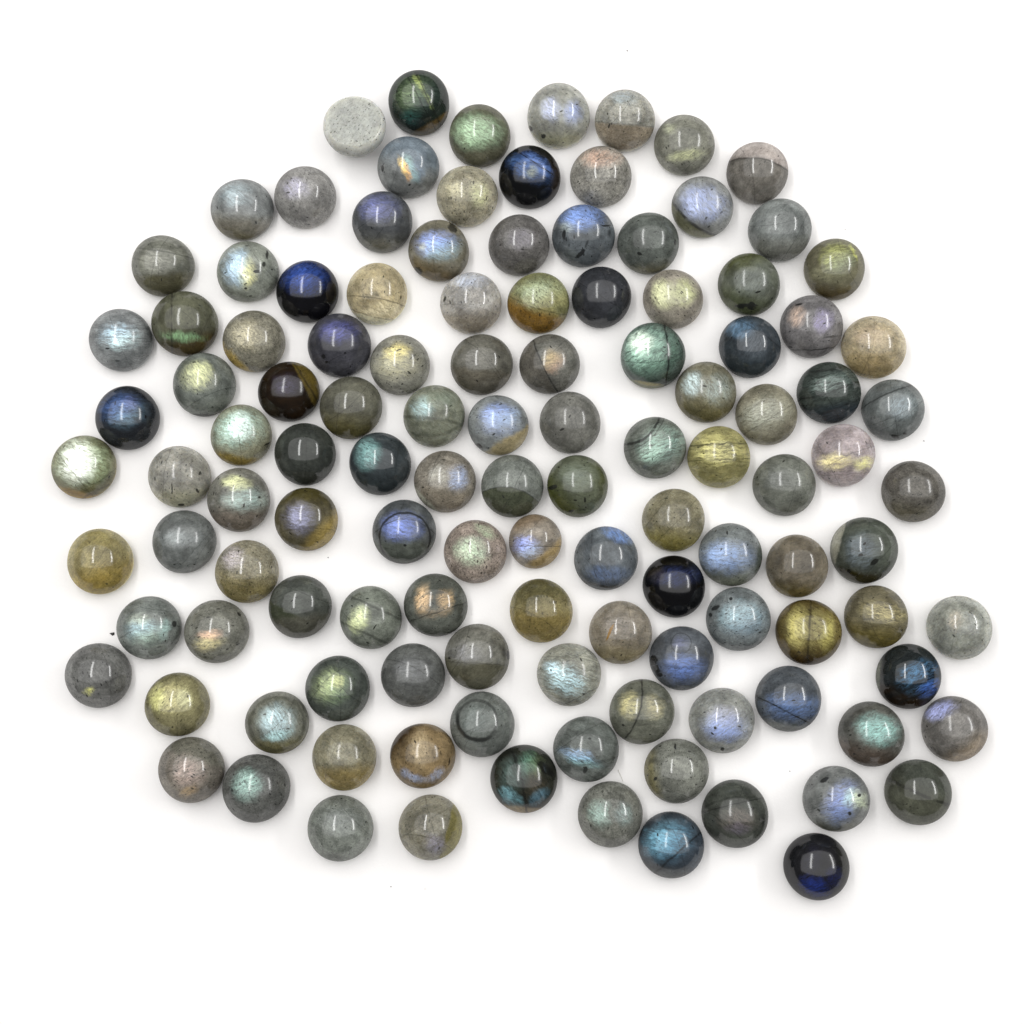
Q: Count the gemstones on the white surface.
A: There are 120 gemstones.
